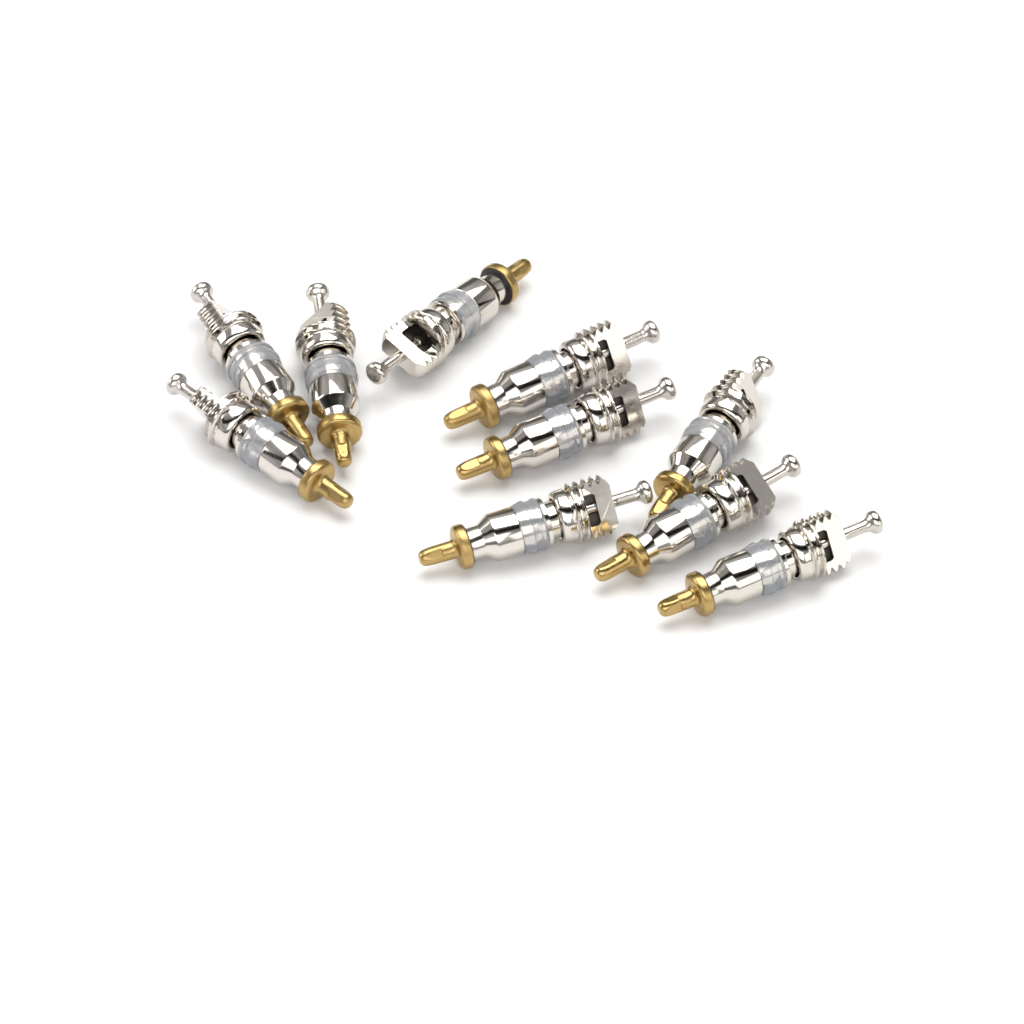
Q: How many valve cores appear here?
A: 10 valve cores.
